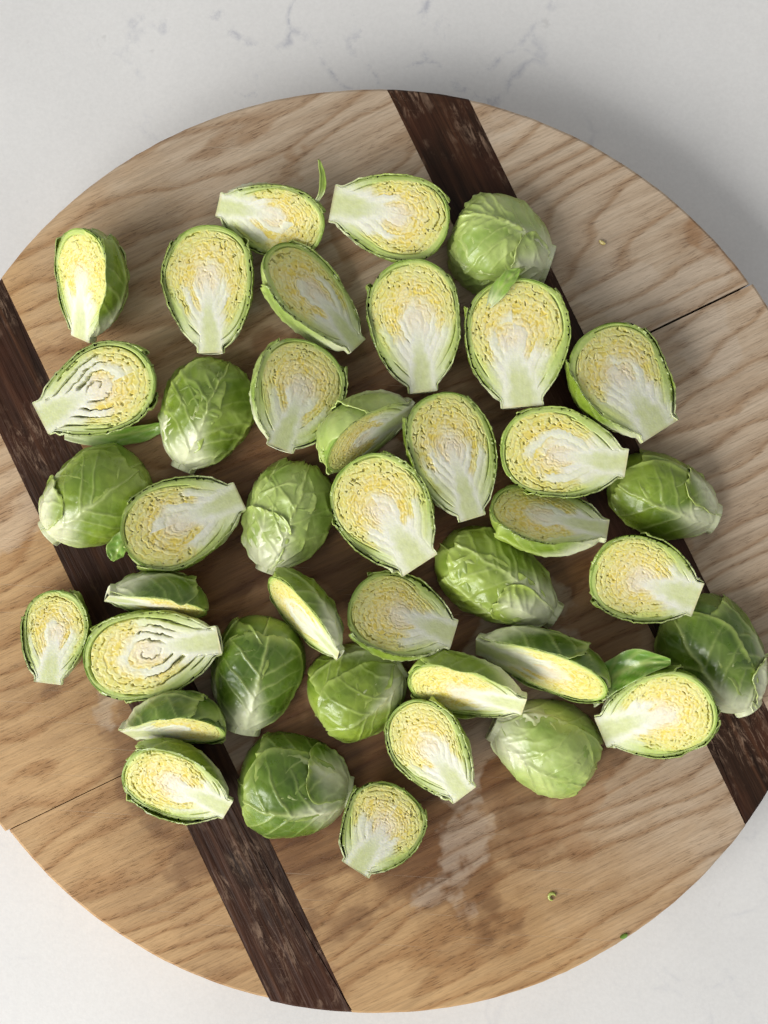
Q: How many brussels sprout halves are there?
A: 40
